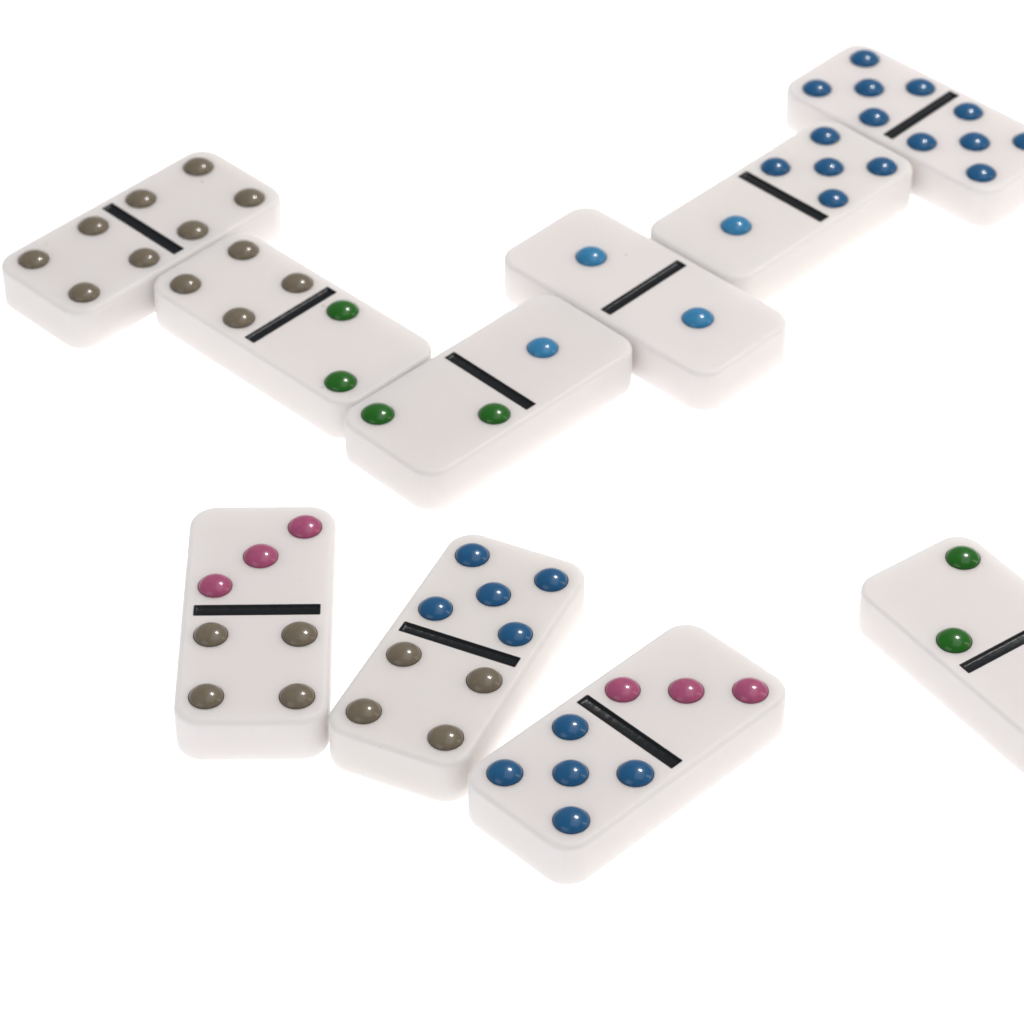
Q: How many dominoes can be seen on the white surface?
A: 10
